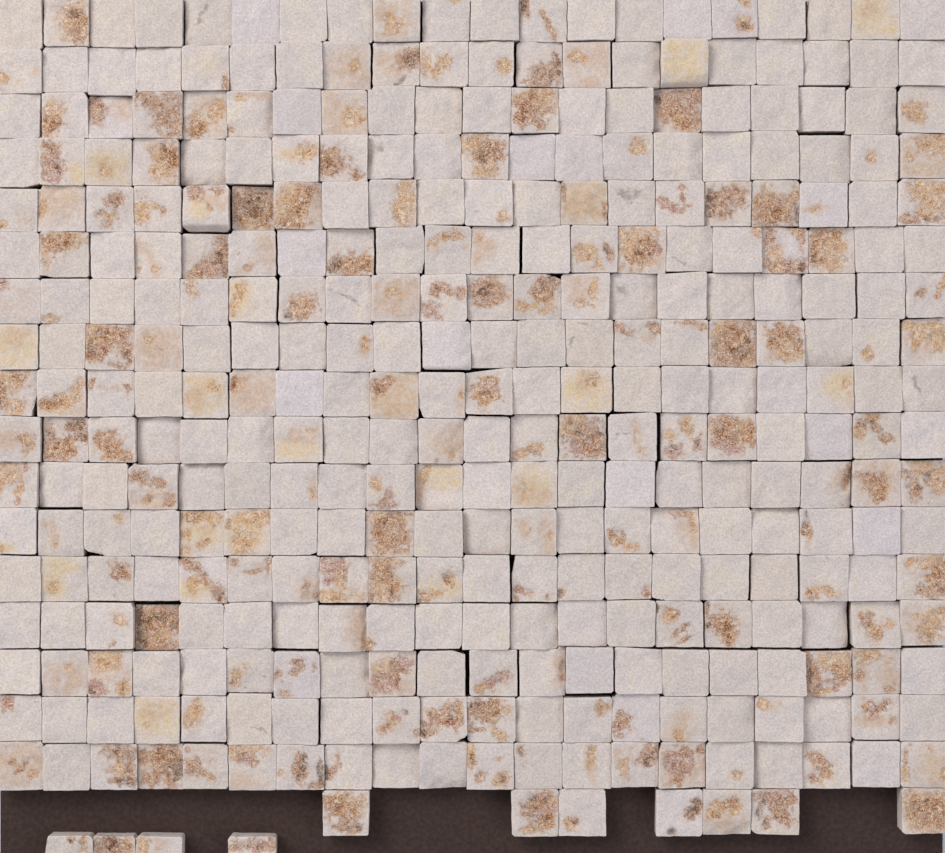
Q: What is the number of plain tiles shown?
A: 163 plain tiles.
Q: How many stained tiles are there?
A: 188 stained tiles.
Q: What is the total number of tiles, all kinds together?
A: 351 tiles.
